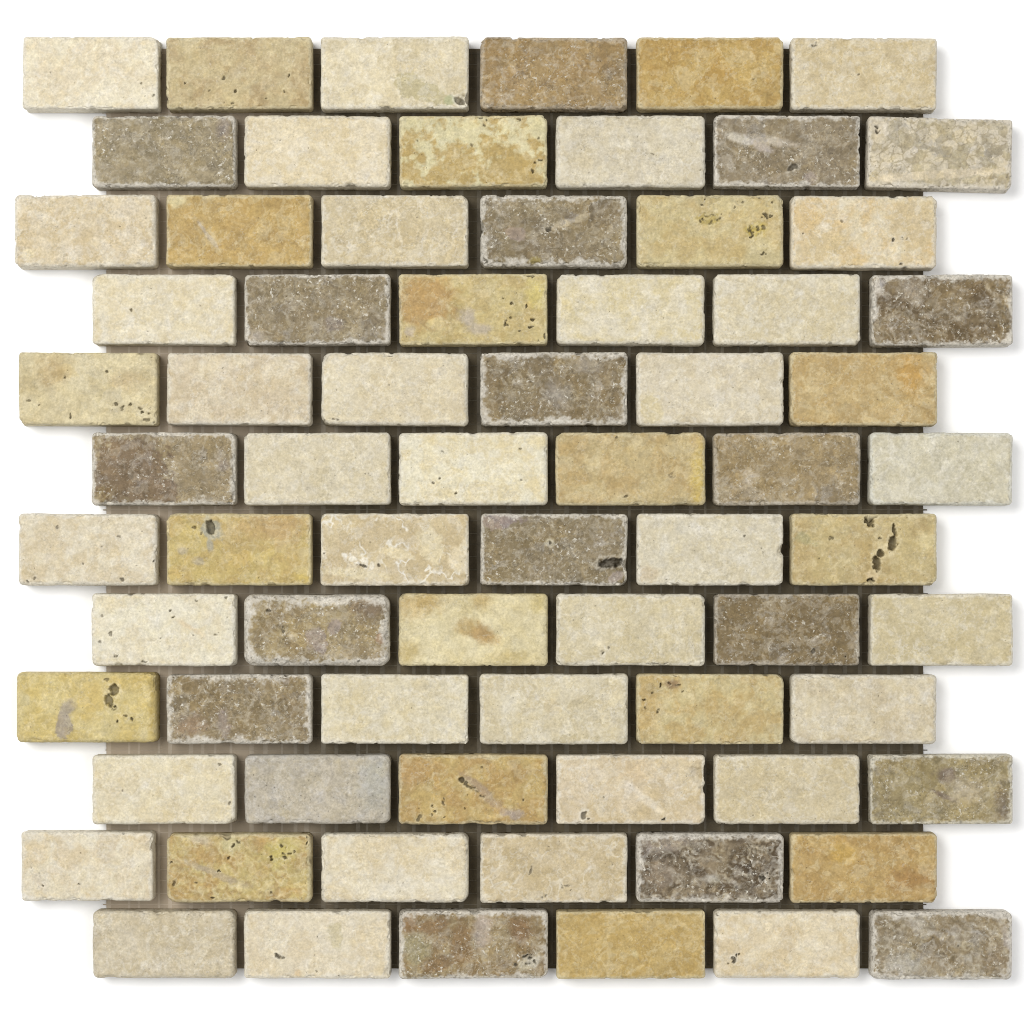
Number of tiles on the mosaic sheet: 72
